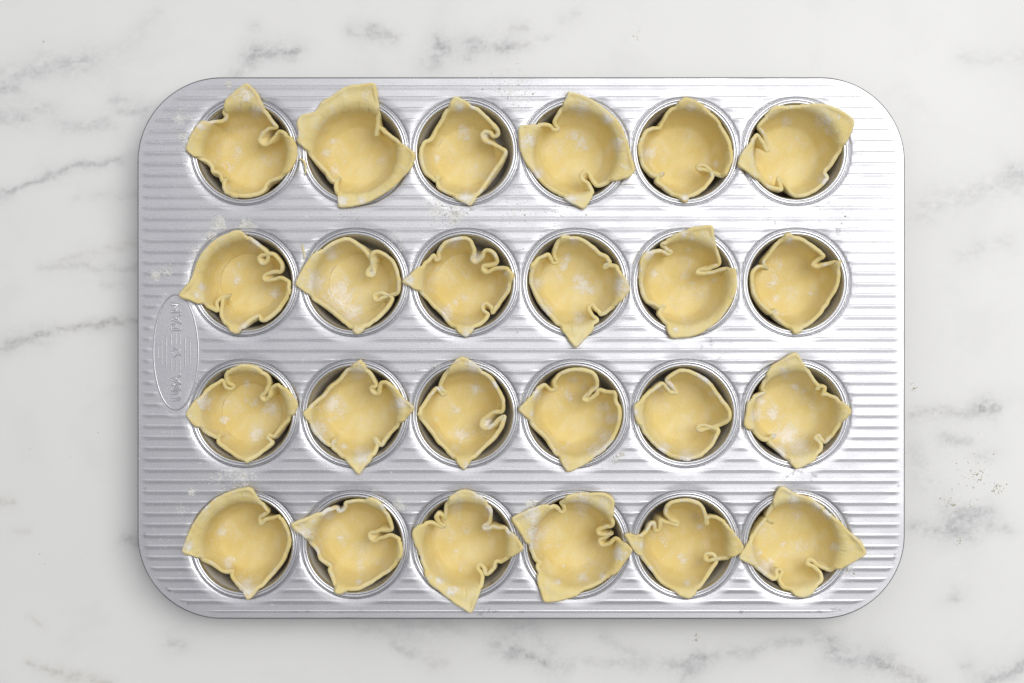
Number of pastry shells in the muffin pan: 24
